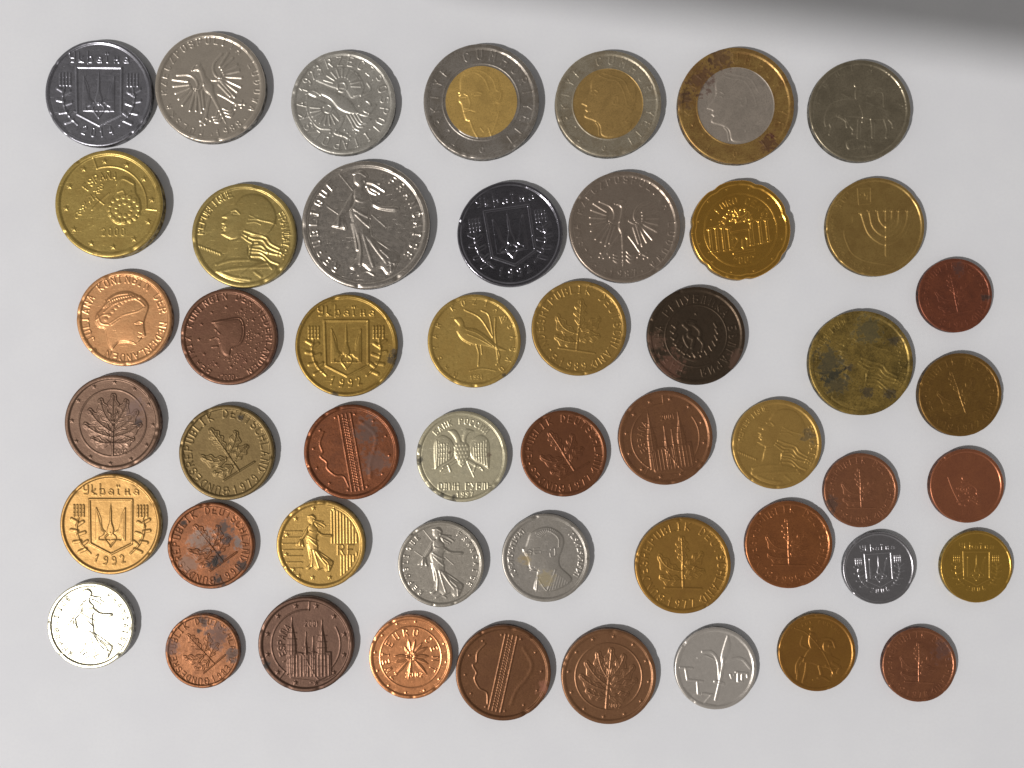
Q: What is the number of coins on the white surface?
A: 50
